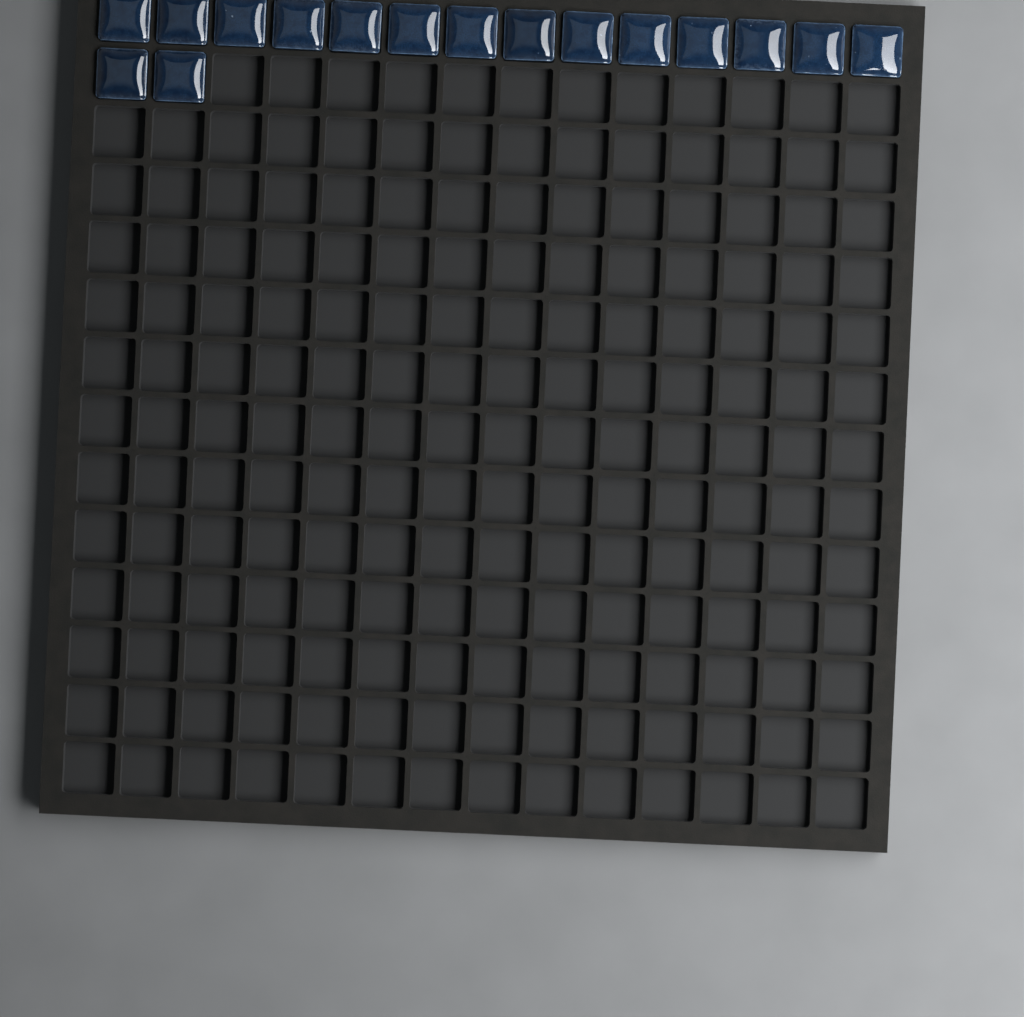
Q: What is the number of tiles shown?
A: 16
